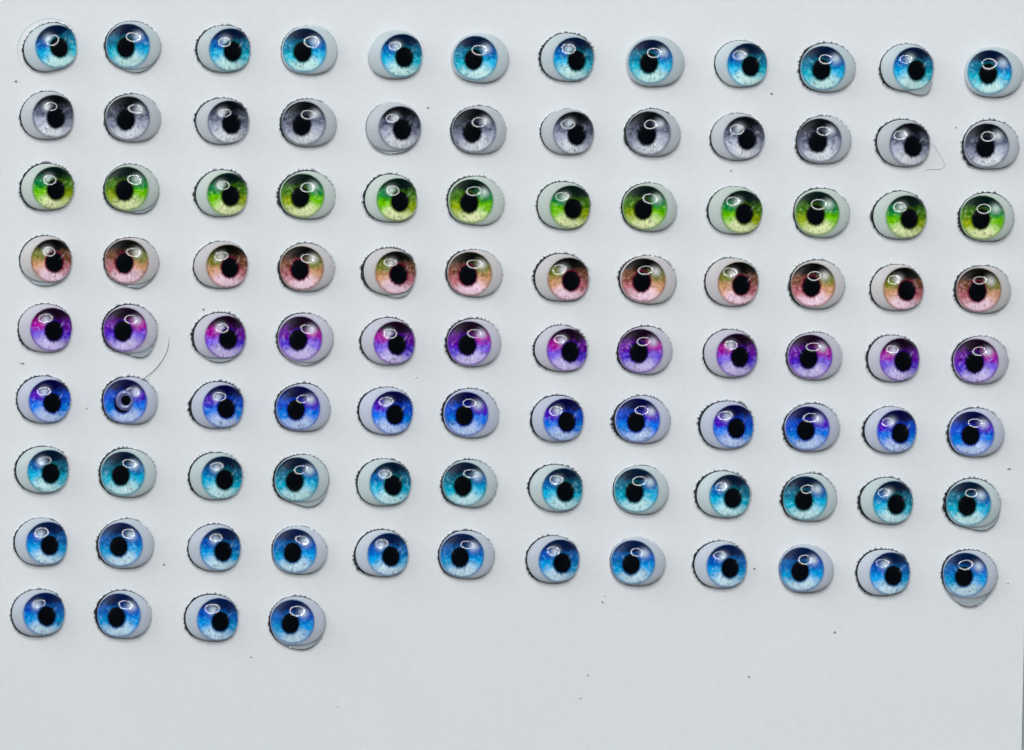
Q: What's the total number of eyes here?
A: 100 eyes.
